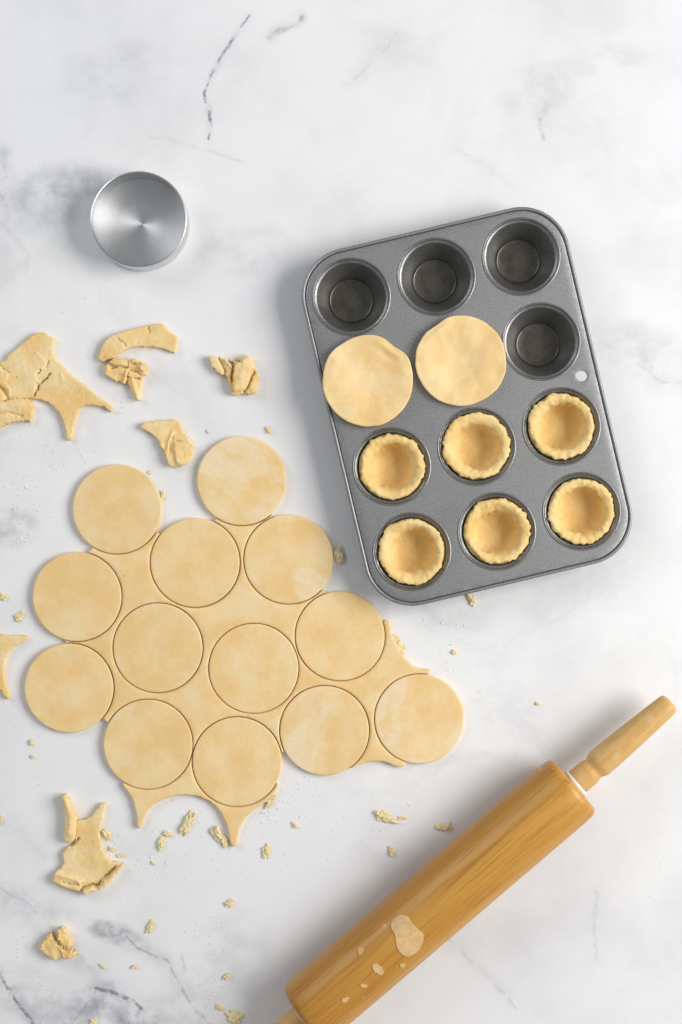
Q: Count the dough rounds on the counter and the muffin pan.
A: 15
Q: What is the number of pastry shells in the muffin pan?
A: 6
